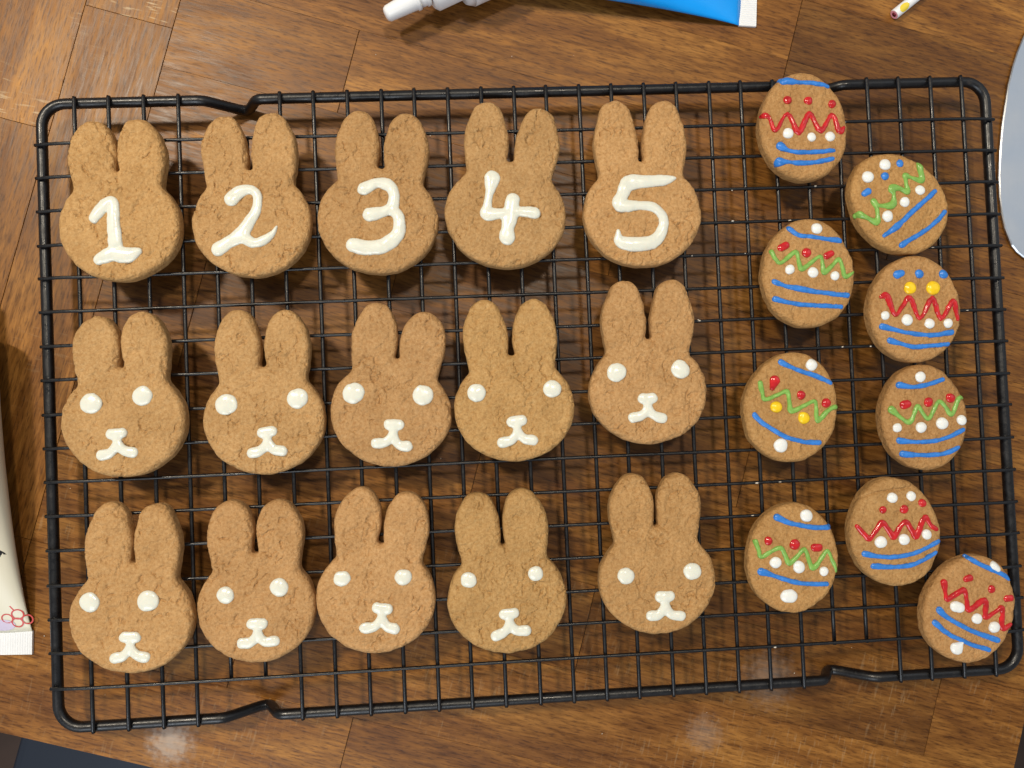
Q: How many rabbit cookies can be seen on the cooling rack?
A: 15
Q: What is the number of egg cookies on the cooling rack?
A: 9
